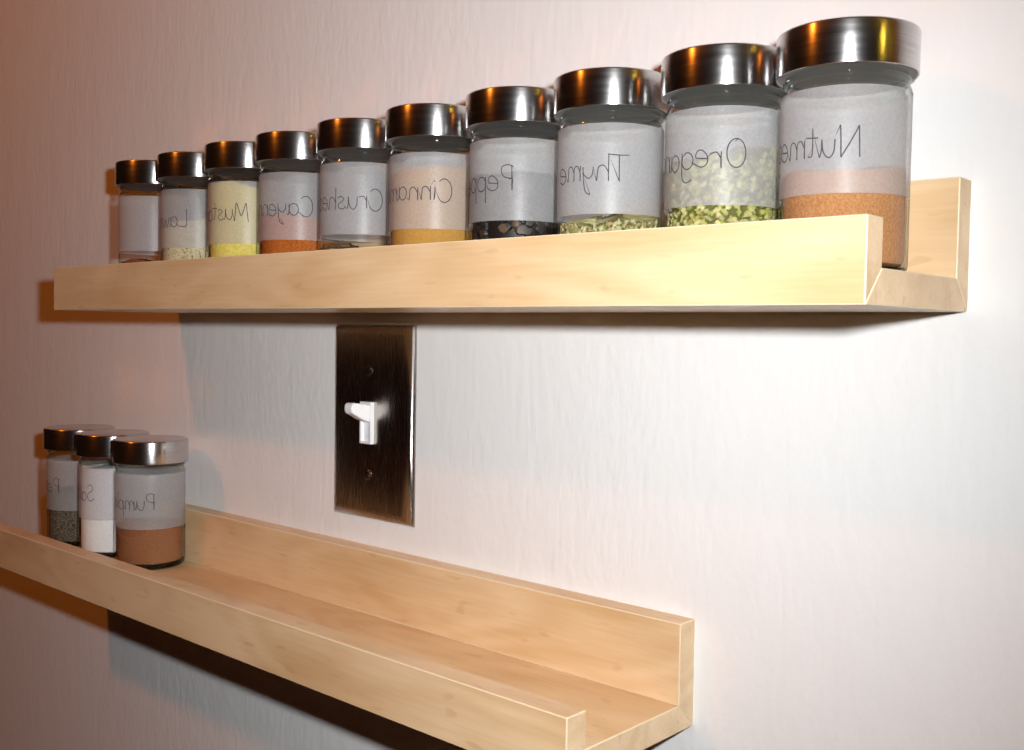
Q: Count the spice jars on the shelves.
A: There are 13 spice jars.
